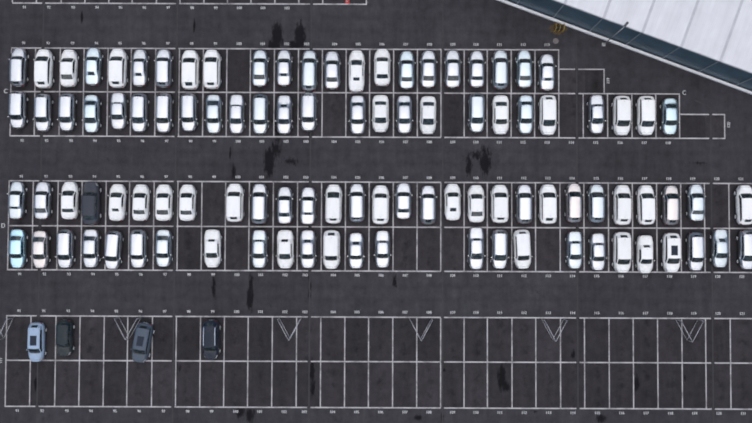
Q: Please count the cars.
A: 105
